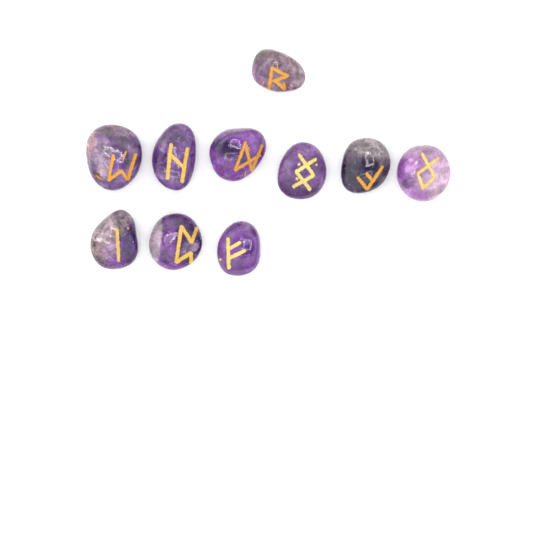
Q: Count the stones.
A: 10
